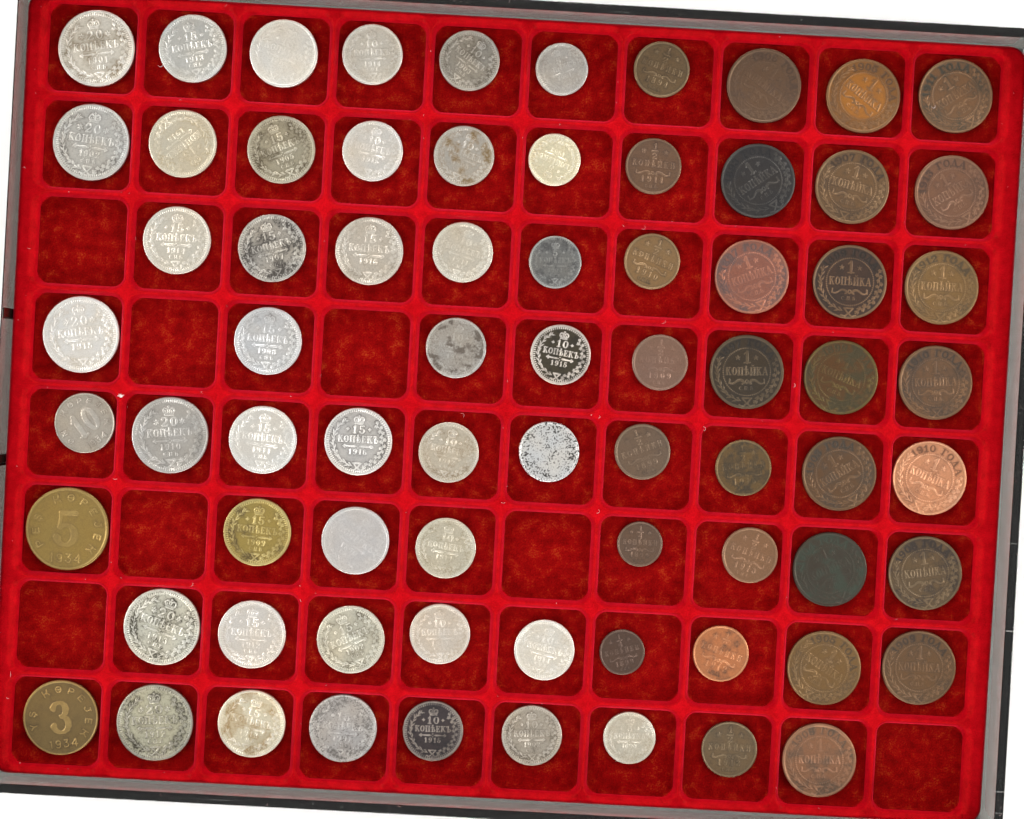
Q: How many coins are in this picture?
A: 73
